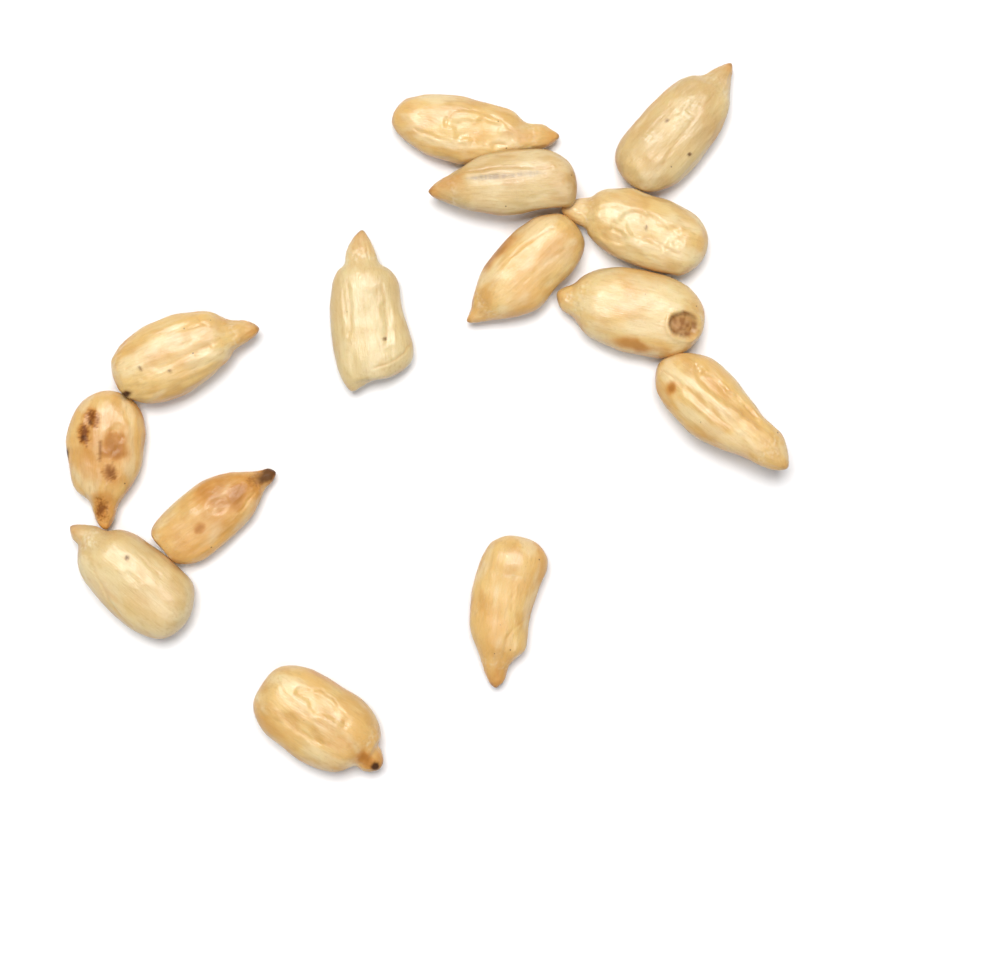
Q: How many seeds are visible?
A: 14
